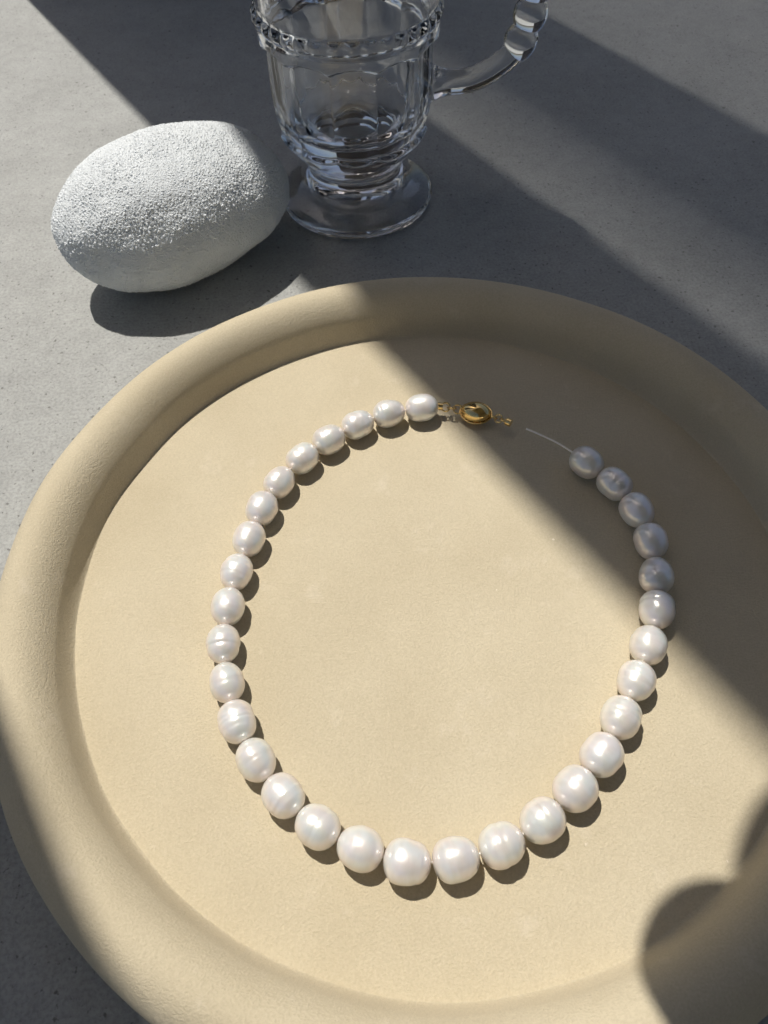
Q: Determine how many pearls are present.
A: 32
